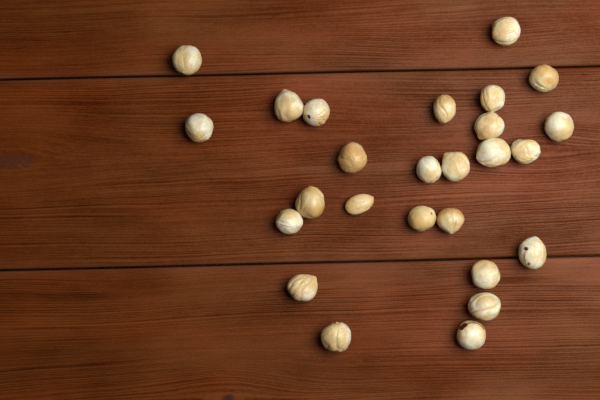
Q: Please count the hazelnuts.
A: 26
